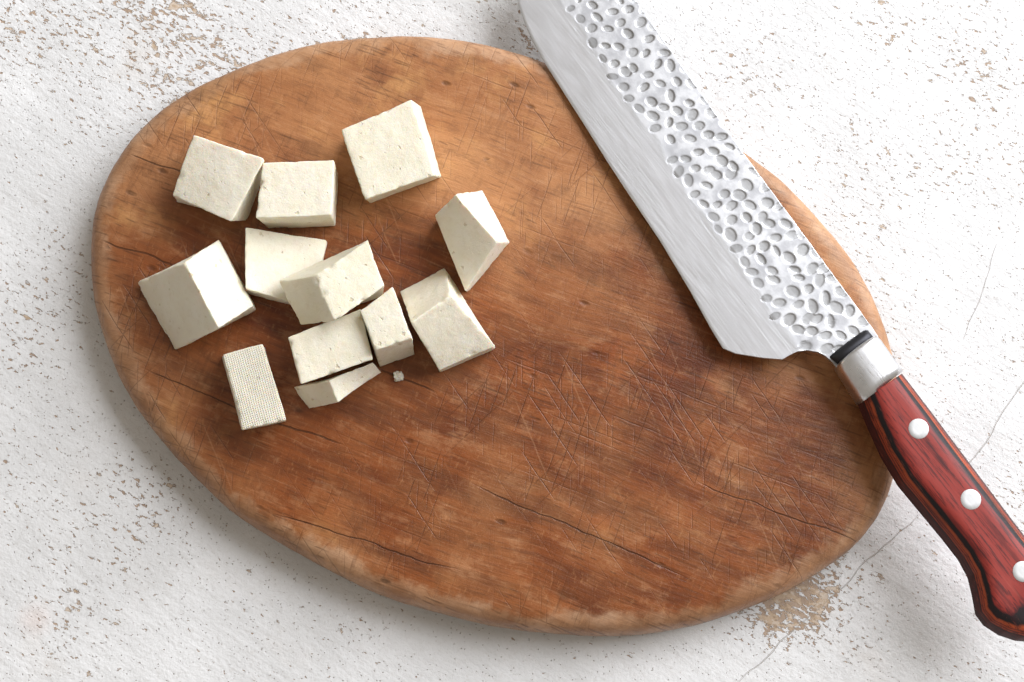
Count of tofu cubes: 12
